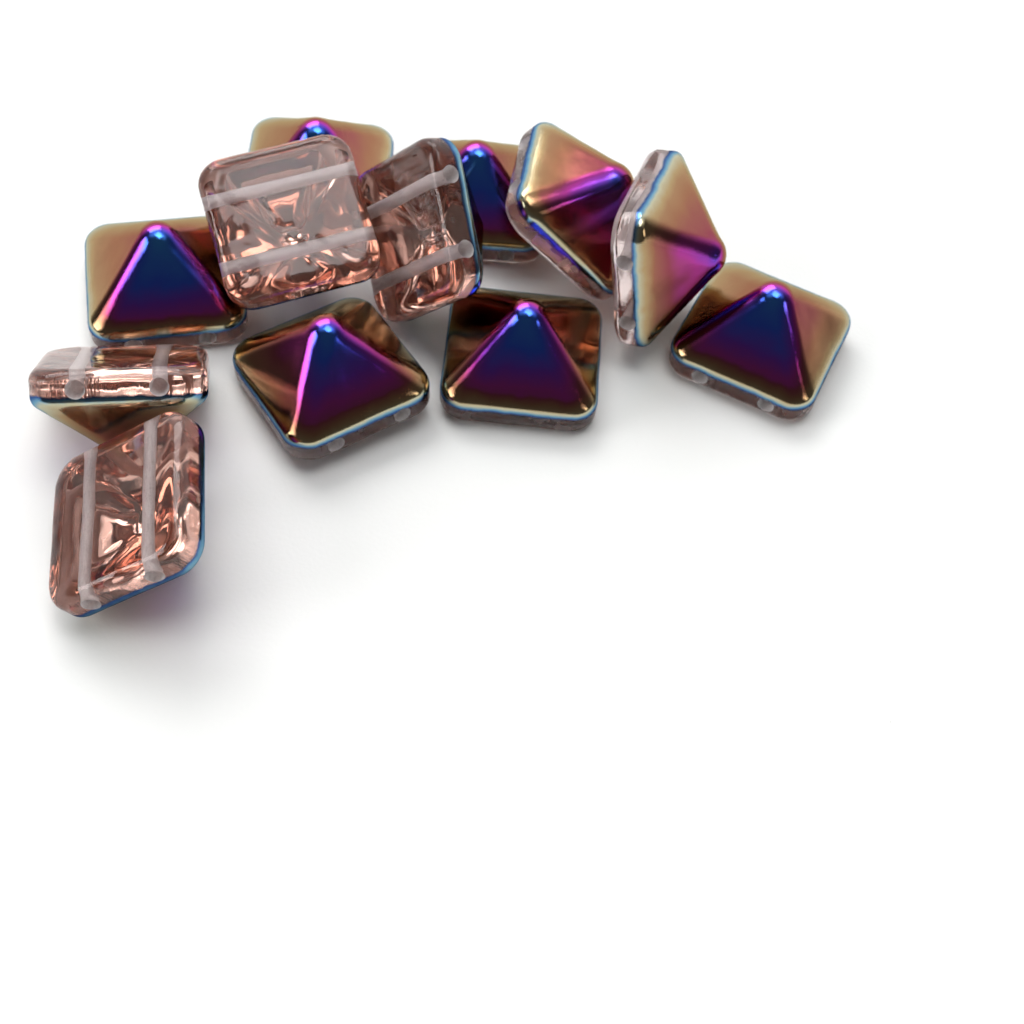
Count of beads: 12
